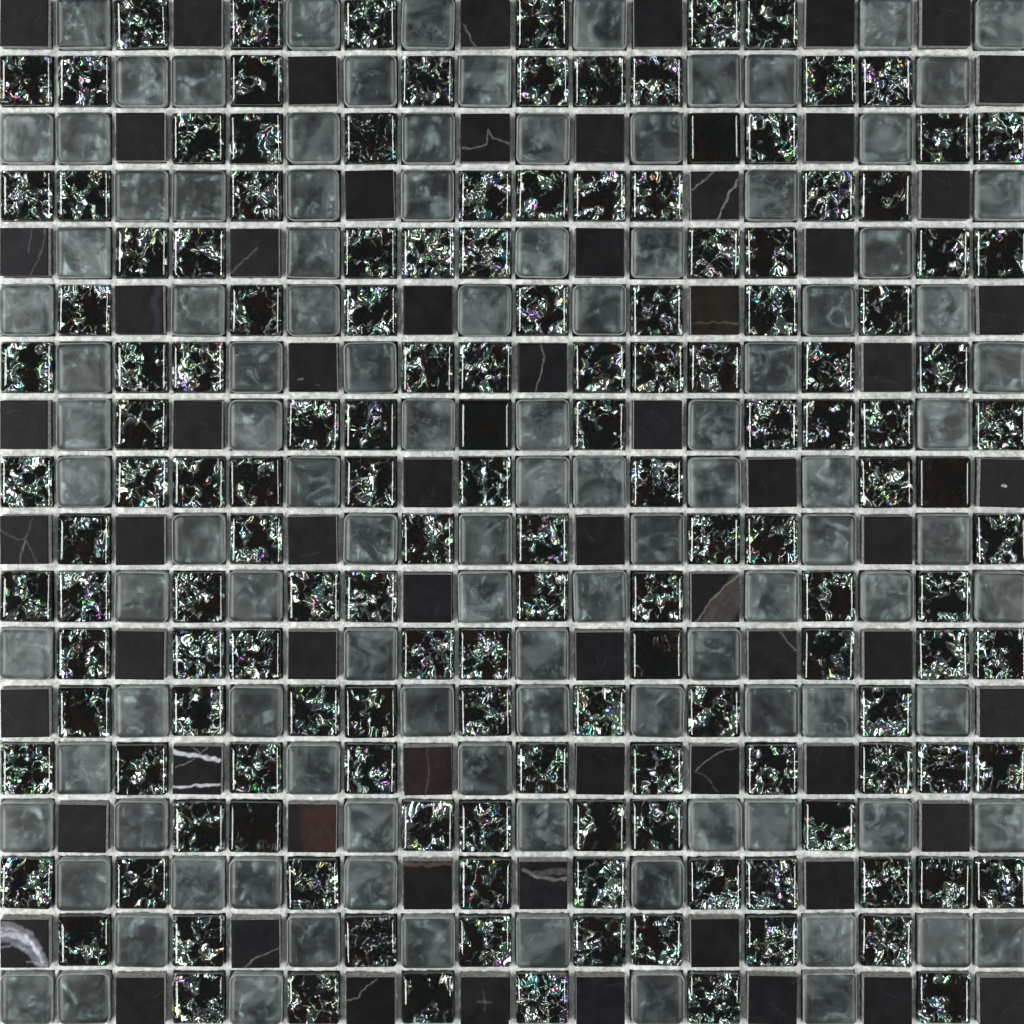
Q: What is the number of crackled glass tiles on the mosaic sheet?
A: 149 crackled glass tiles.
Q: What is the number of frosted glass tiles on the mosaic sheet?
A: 108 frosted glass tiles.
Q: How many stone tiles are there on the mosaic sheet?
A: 67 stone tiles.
